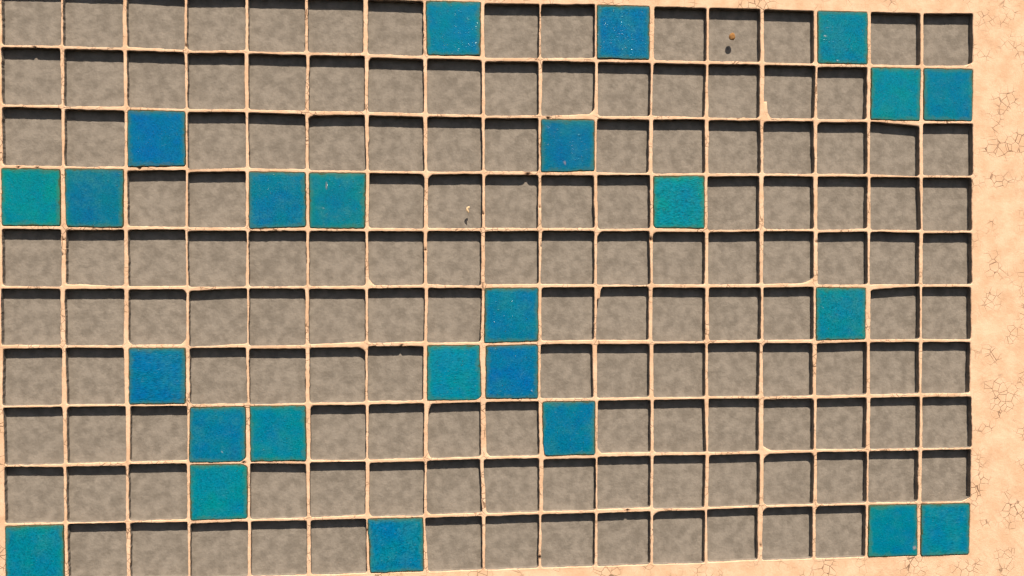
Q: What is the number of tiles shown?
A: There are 25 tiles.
